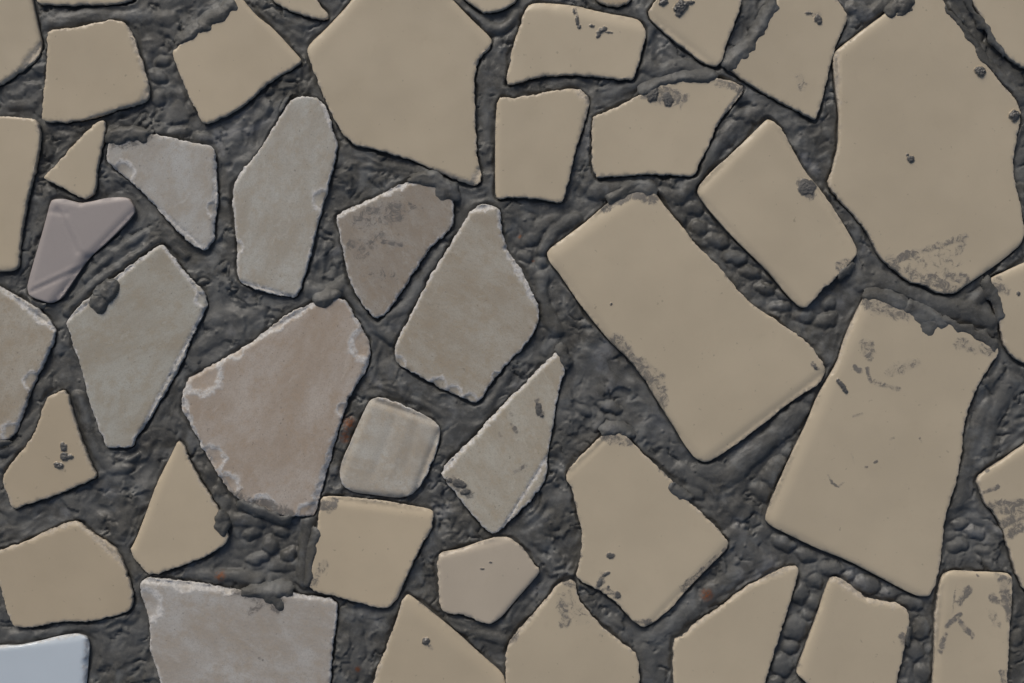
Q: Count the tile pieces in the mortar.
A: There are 45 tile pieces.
